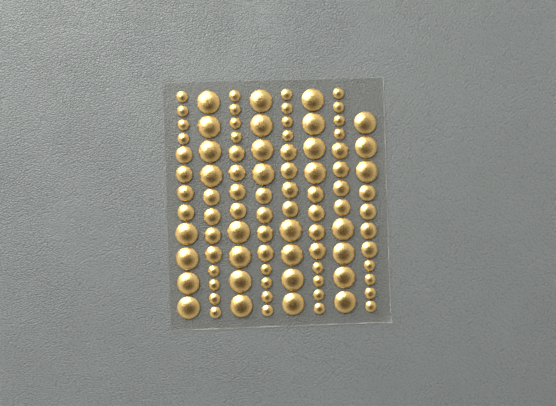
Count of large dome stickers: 31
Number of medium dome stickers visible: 32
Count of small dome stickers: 32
